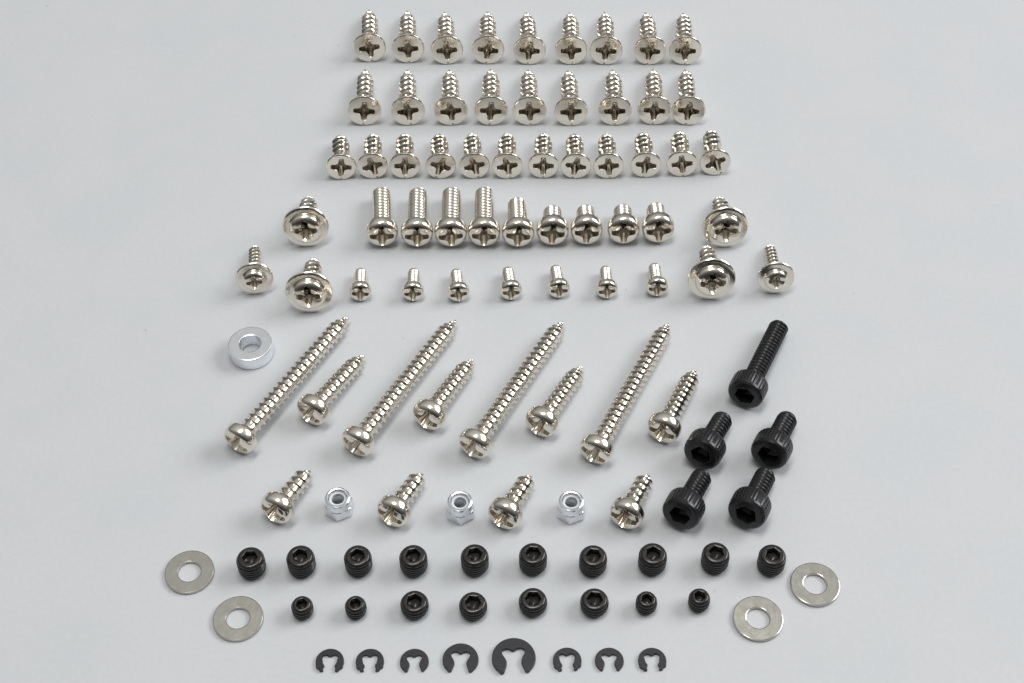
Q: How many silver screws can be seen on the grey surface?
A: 64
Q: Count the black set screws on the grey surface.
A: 18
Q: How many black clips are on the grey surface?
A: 8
